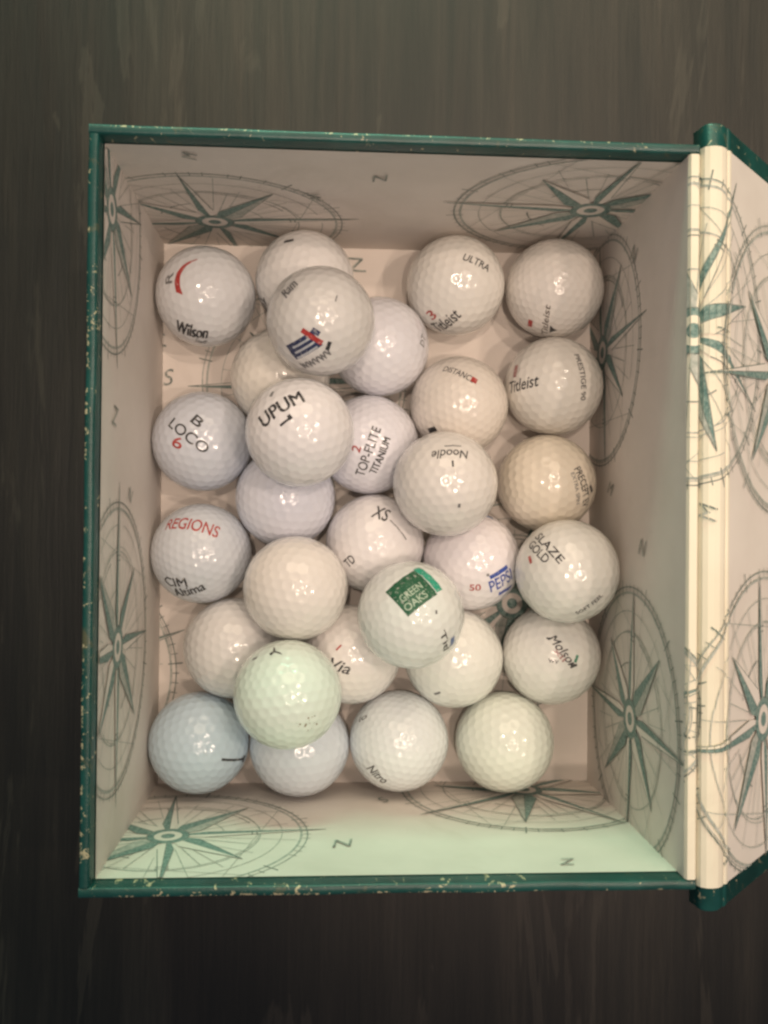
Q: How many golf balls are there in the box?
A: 30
